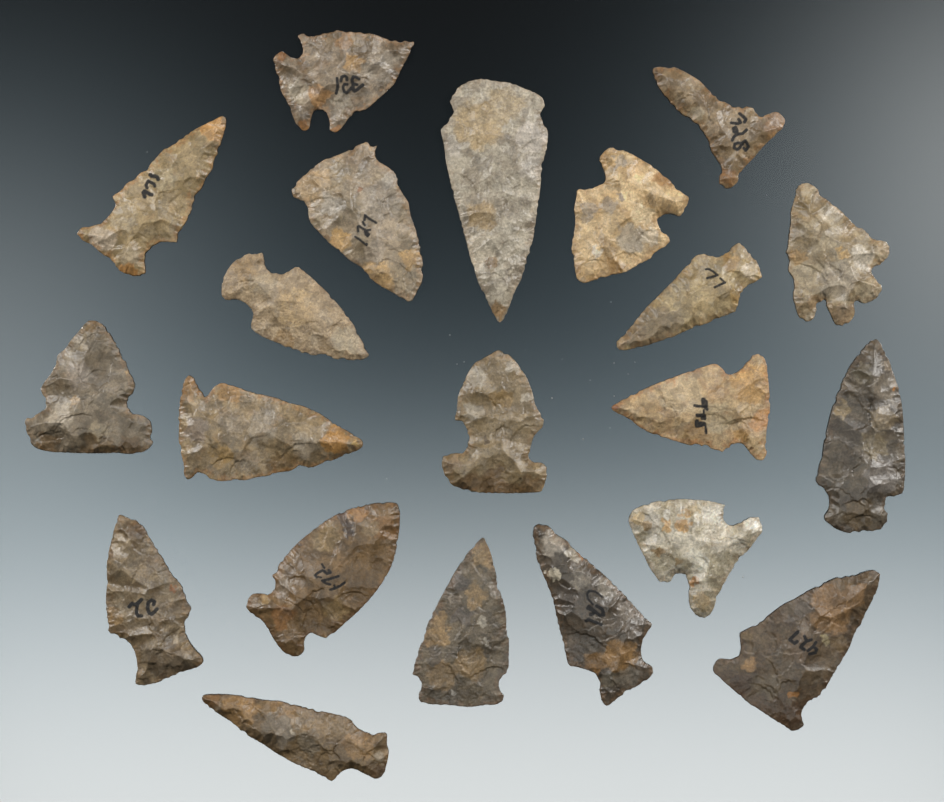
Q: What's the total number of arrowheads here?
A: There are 21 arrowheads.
